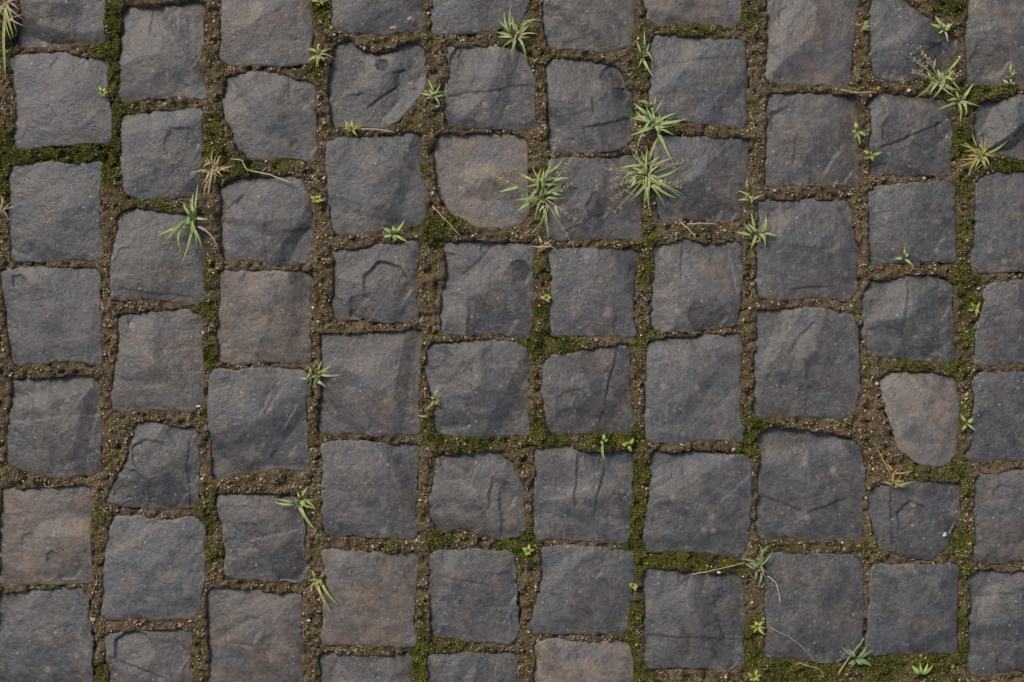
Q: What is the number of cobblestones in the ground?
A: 72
